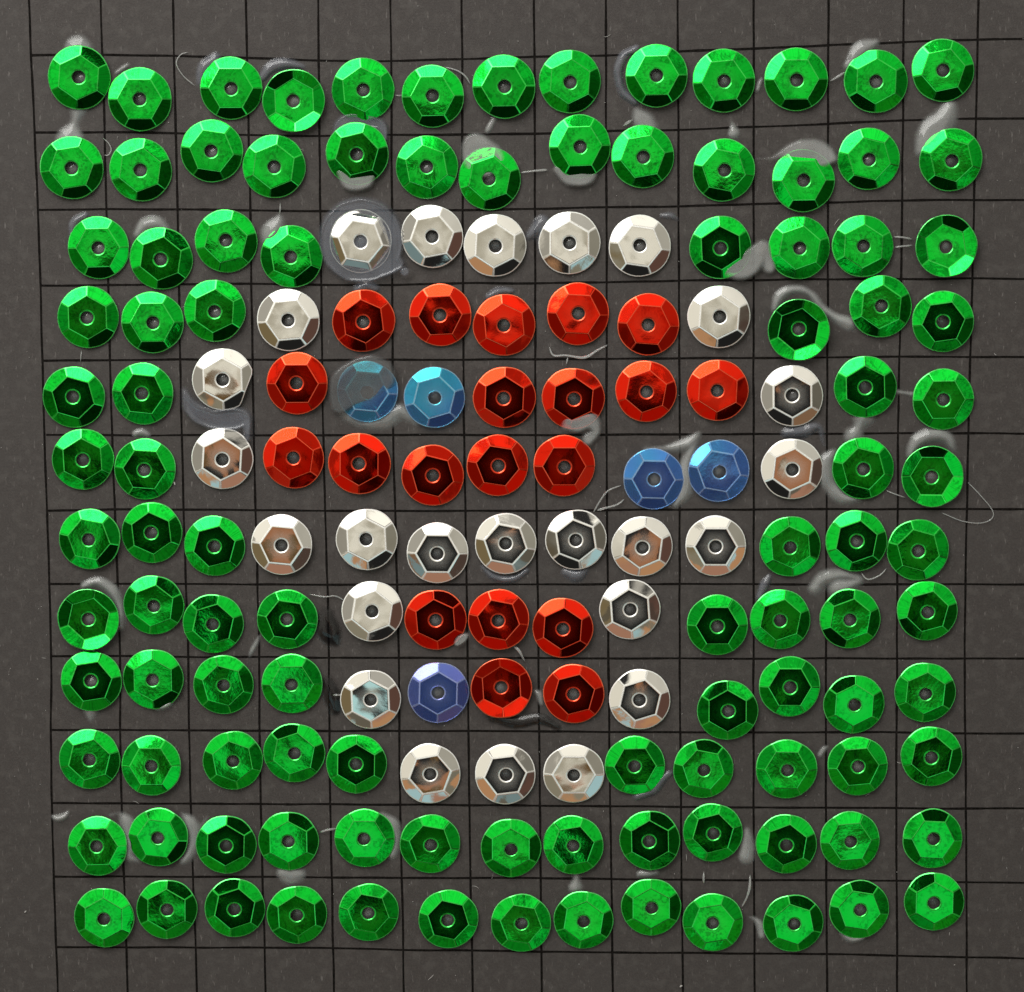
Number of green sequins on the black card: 106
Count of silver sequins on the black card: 25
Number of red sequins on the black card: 20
